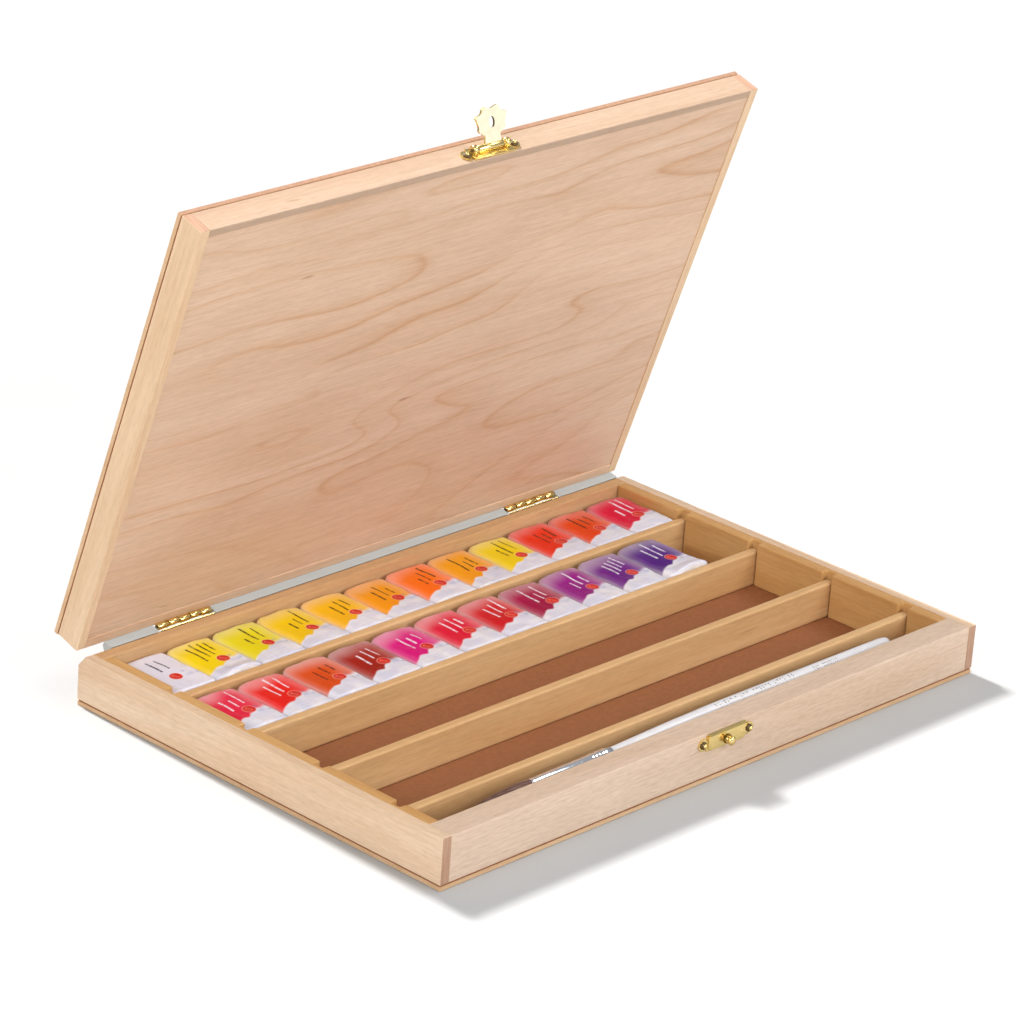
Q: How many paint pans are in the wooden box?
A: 23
